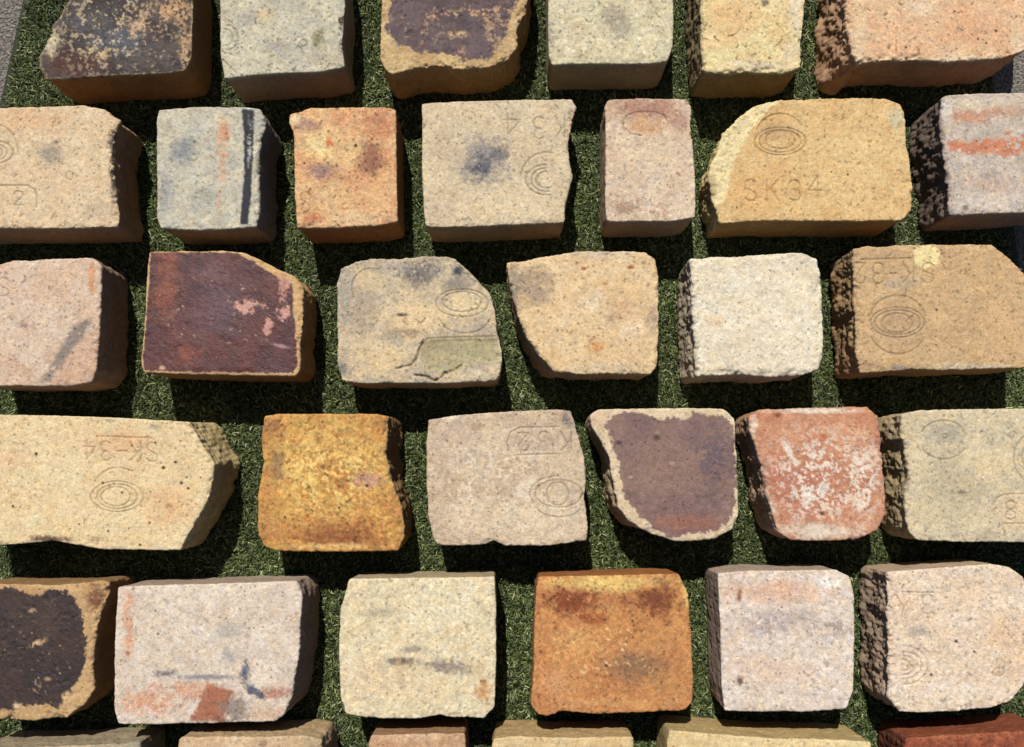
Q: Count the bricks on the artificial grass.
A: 37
